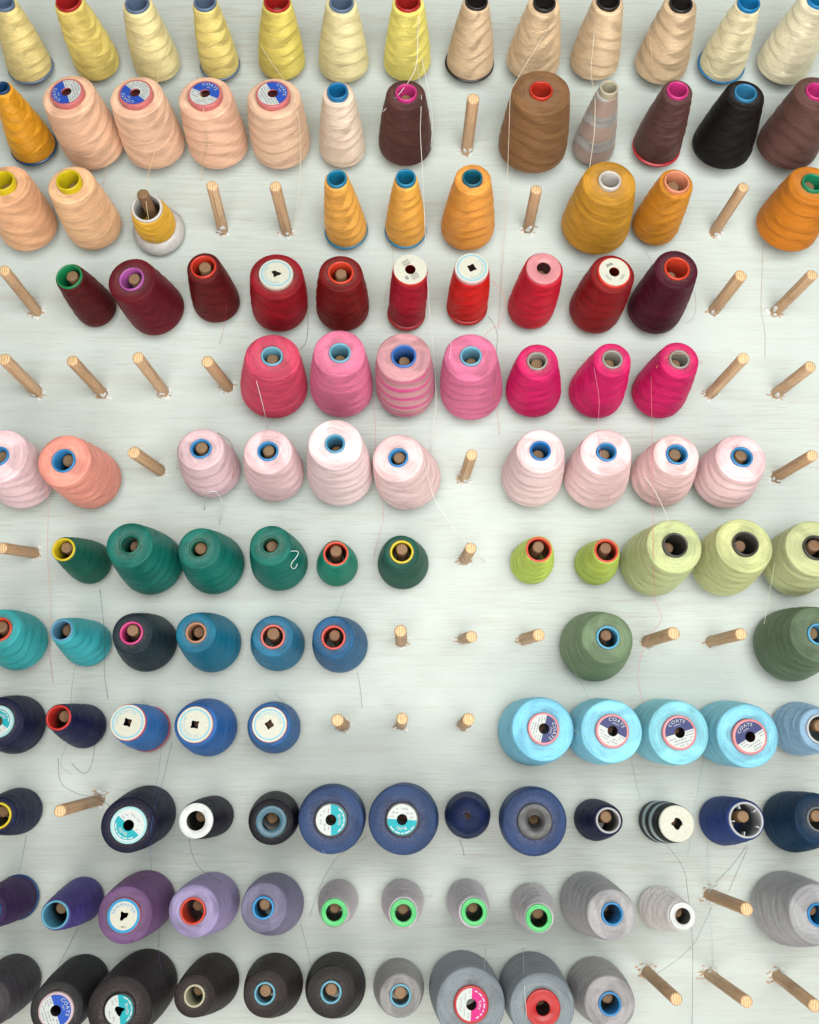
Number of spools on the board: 124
